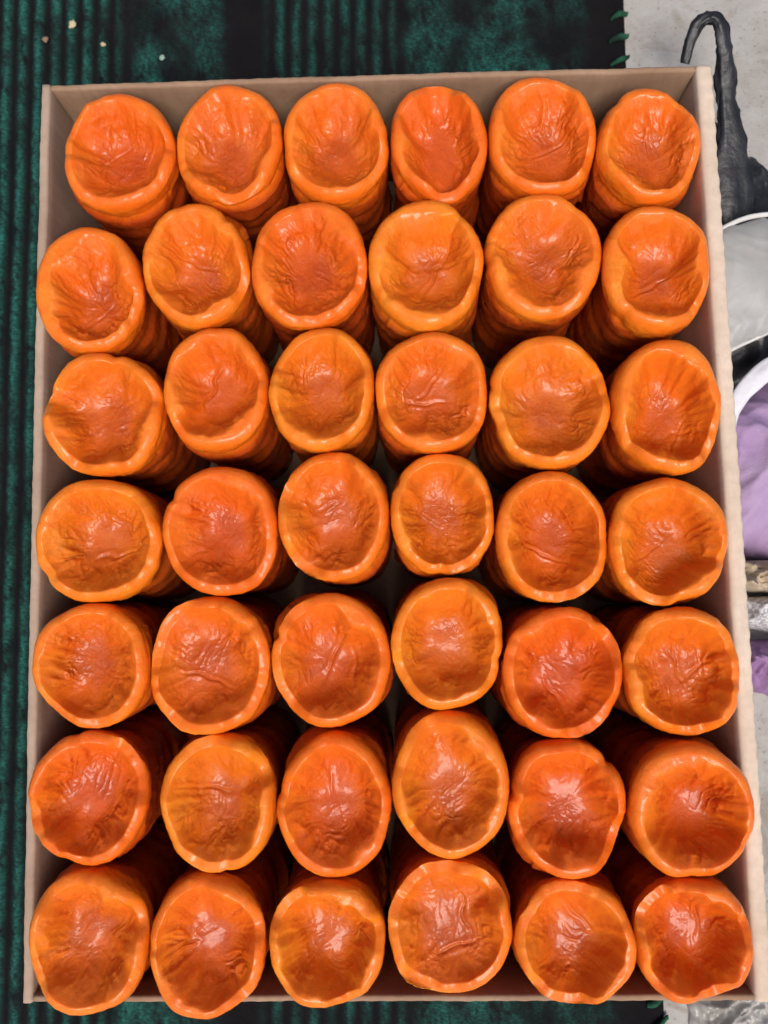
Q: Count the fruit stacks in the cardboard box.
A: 42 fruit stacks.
